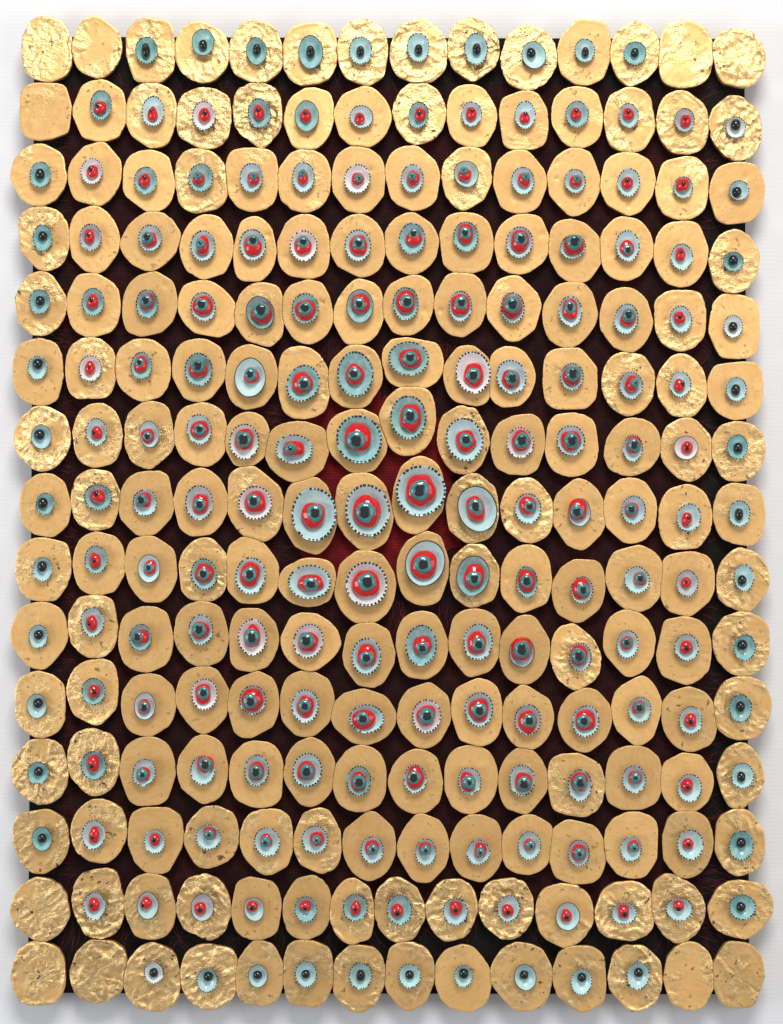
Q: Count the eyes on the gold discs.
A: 200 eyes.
